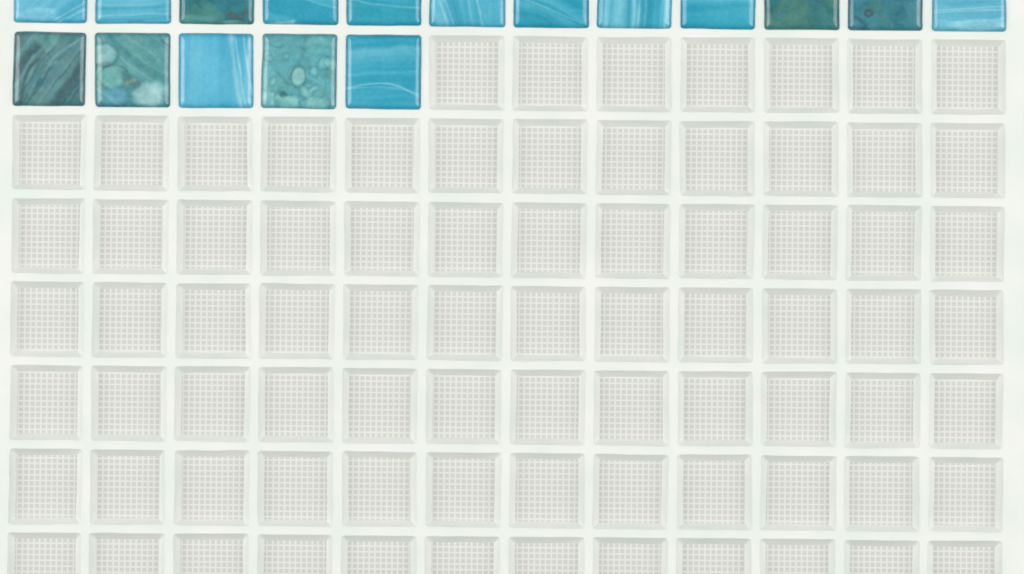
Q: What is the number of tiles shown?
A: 17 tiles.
